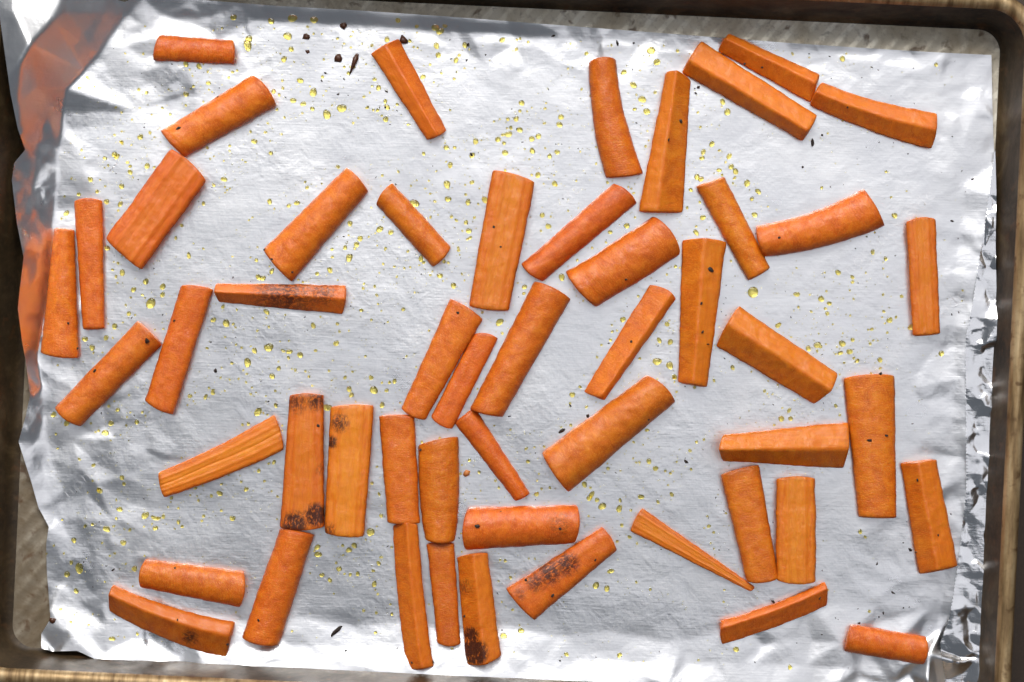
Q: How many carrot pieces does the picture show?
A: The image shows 51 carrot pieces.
